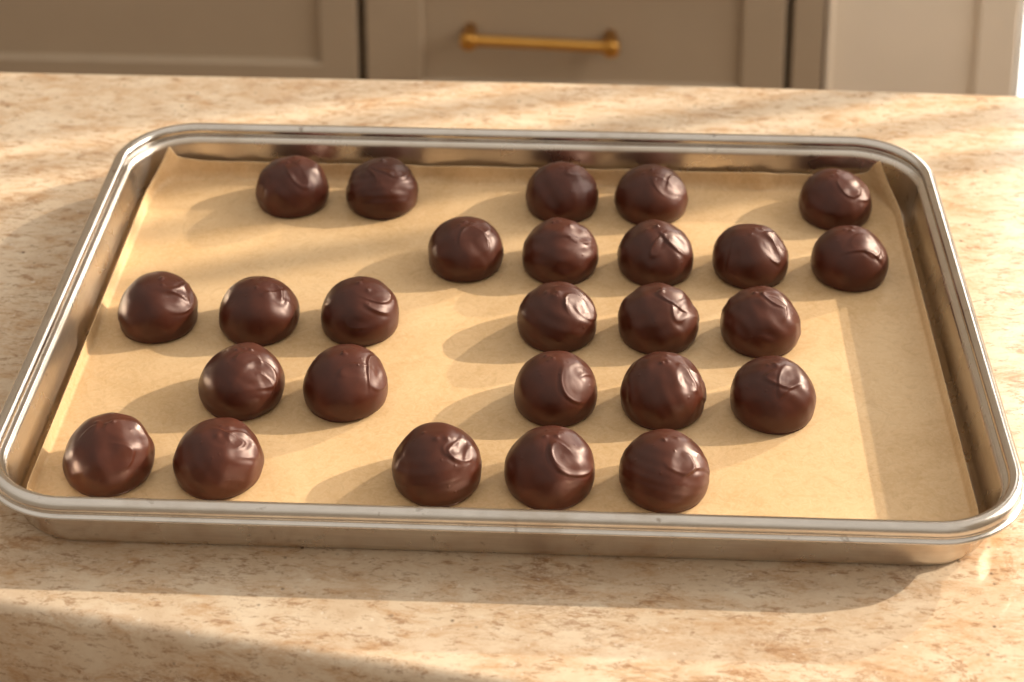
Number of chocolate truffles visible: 26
